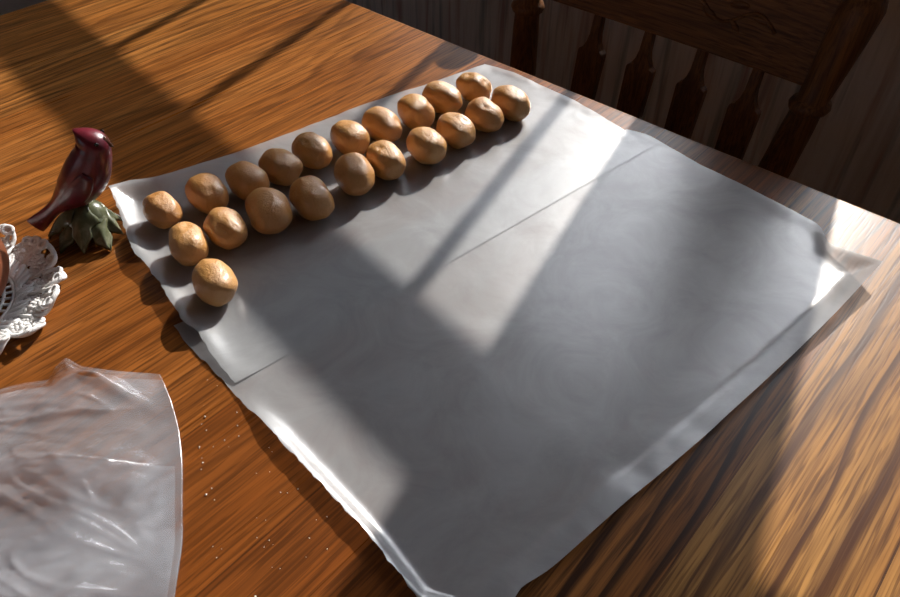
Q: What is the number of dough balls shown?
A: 21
